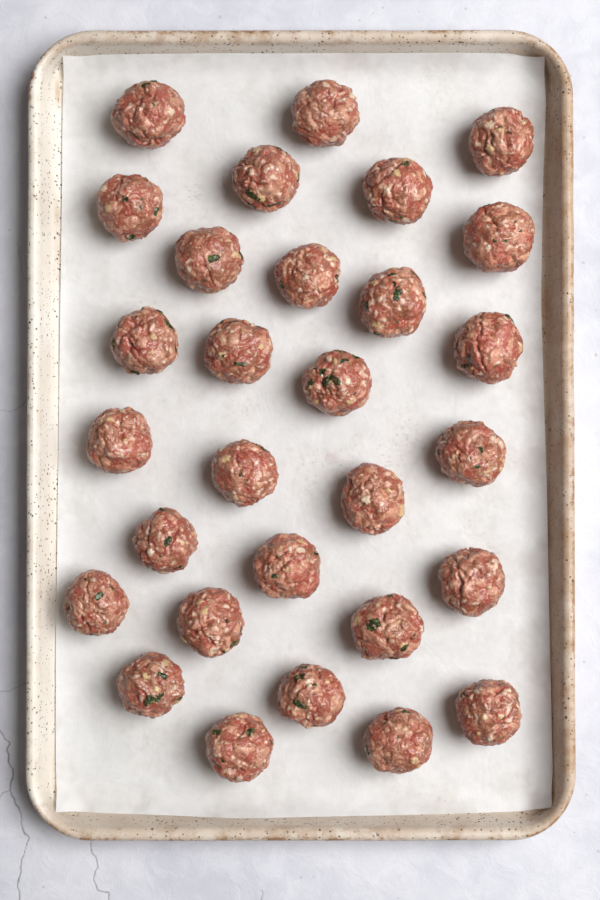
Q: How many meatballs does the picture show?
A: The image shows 29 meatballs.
